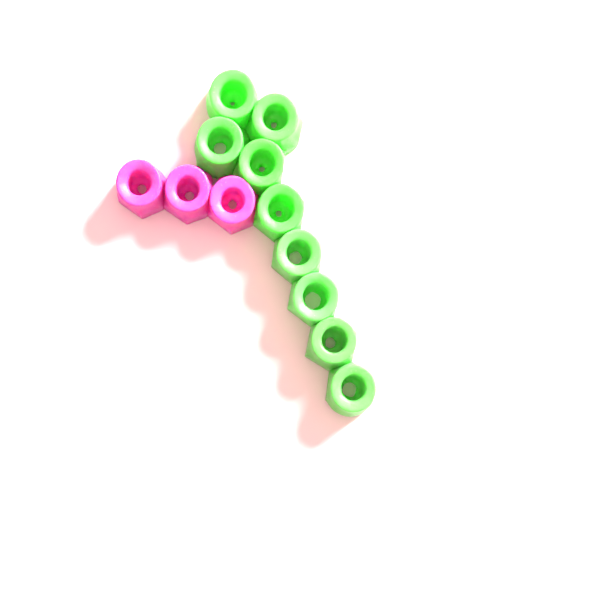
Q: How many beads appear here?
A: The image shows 12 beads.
